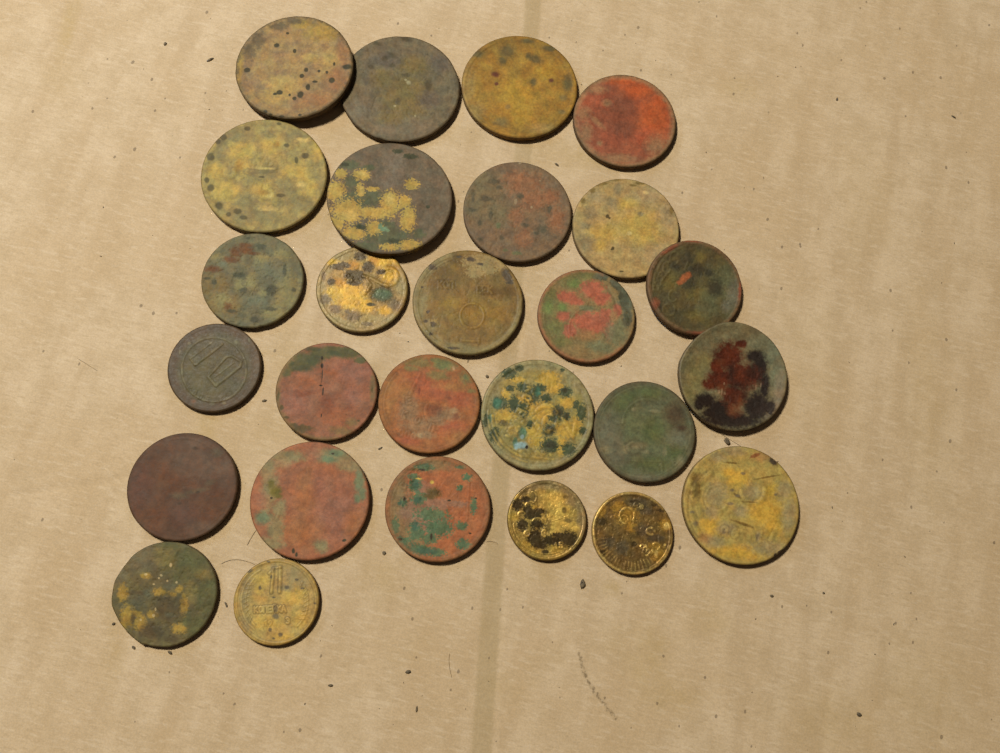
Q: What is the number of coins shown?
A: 27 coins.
